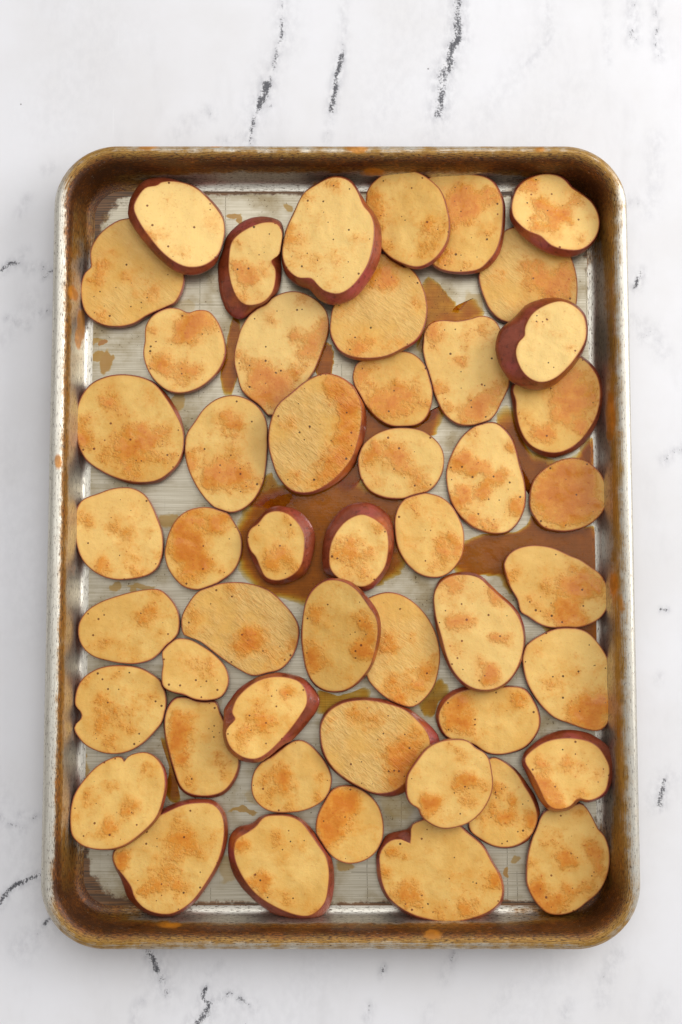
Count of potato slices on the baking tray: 49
